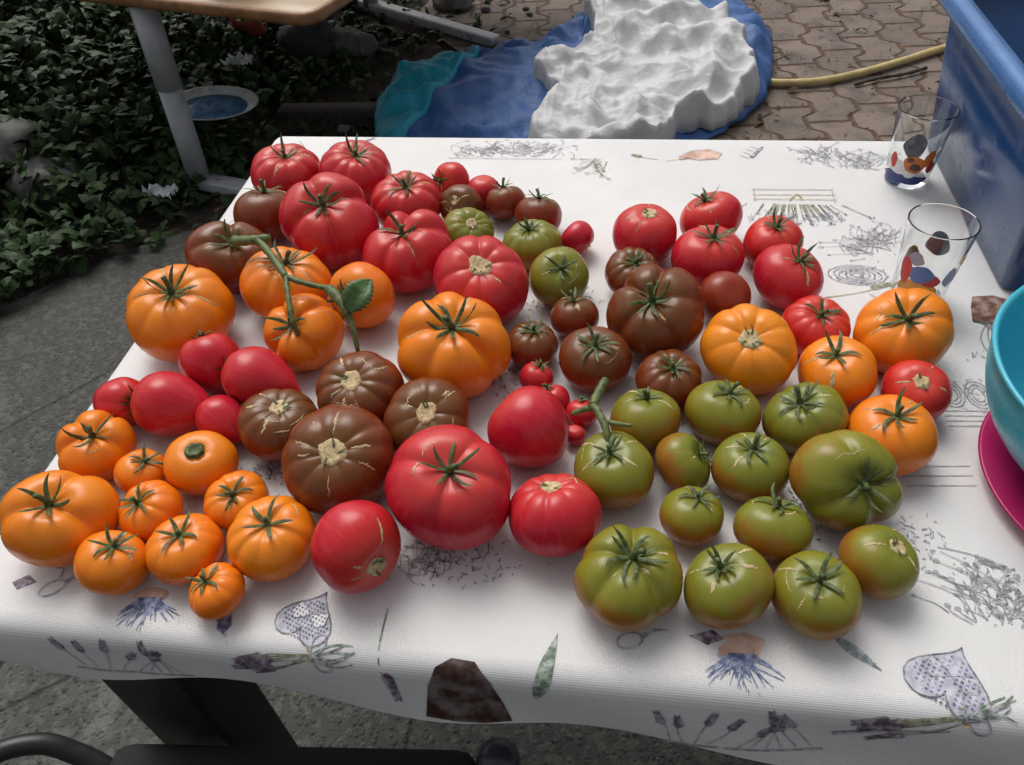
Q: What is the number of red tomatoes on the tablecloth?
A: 29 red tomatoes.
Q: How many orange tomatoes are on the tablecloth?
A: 19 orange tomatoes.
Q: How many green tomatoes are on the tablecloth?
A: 16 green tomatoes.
